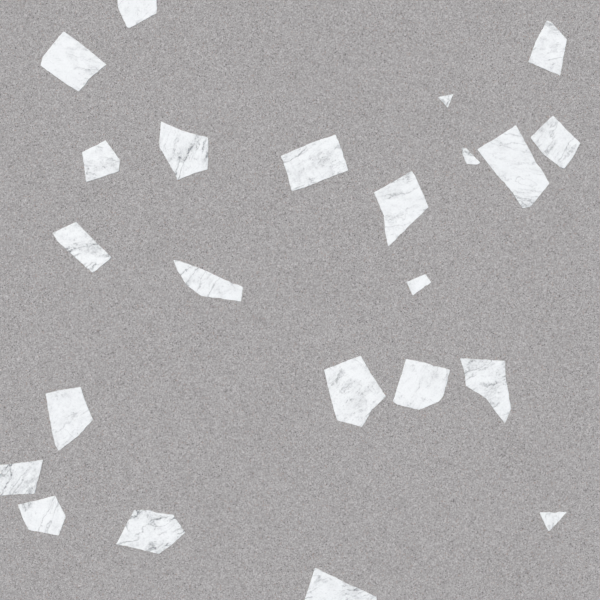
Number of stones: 23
